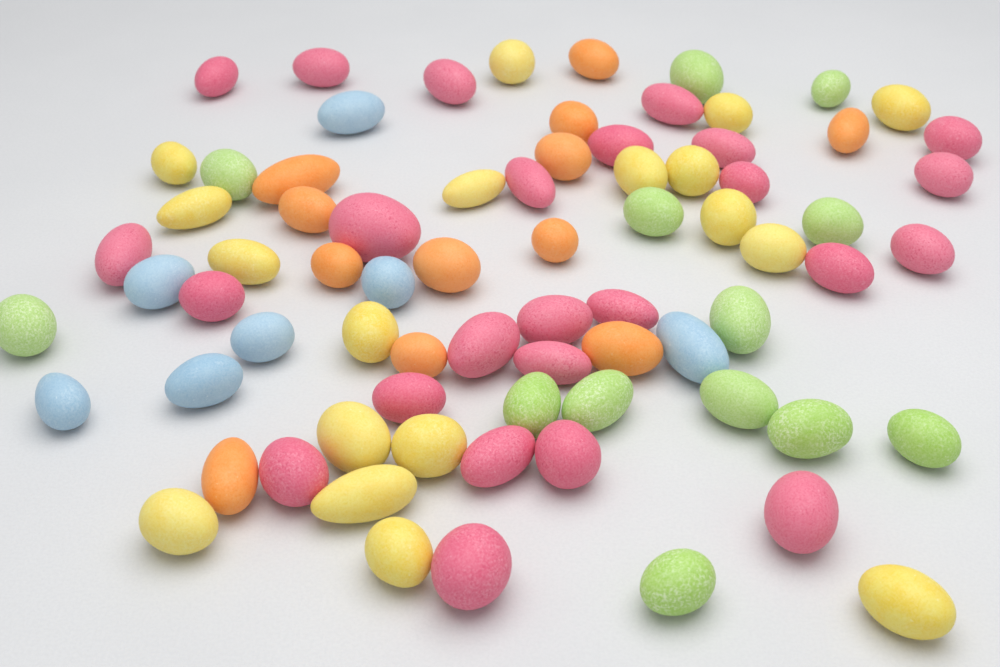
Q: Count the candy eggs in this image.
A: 75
